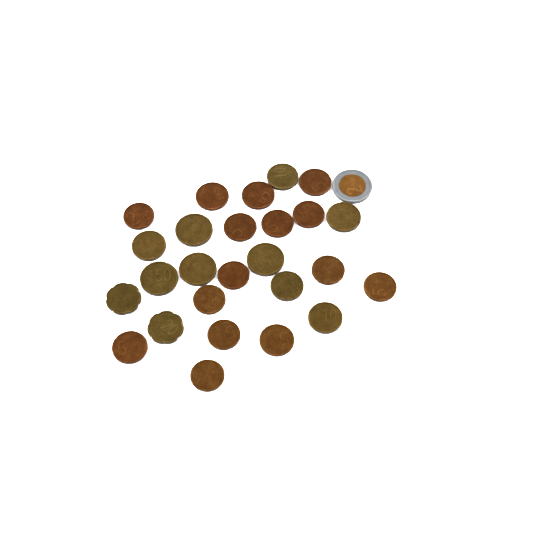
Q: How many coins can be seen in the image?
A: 27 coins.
